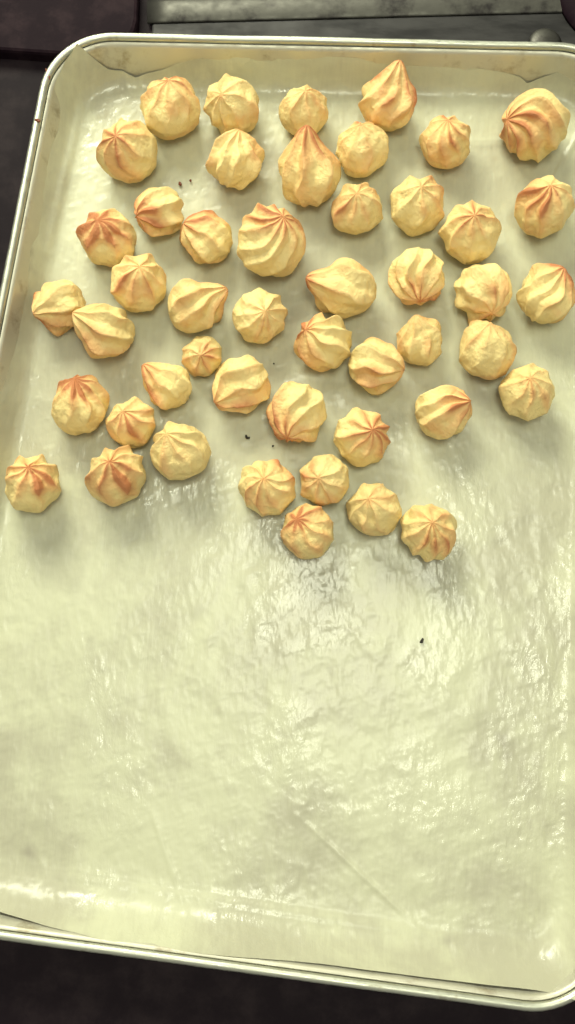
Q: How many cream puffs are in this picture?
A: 48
